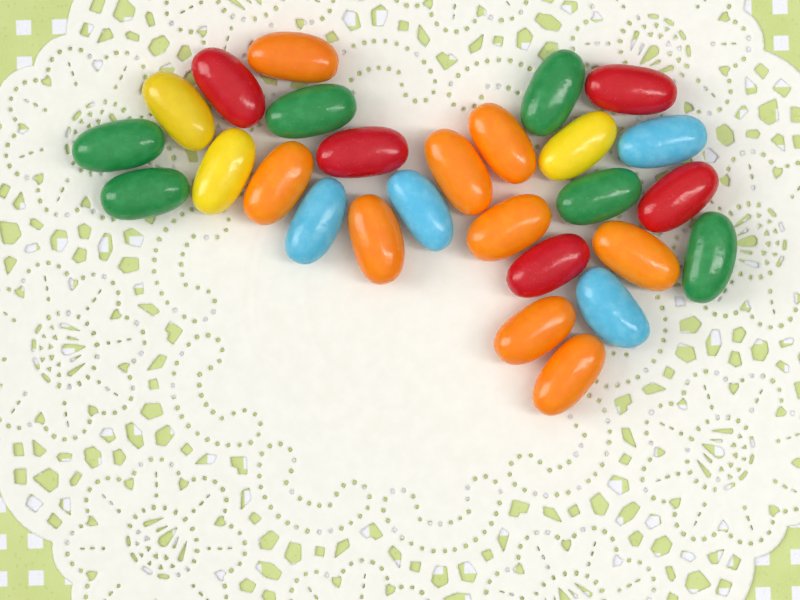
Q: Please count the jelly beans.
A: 27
